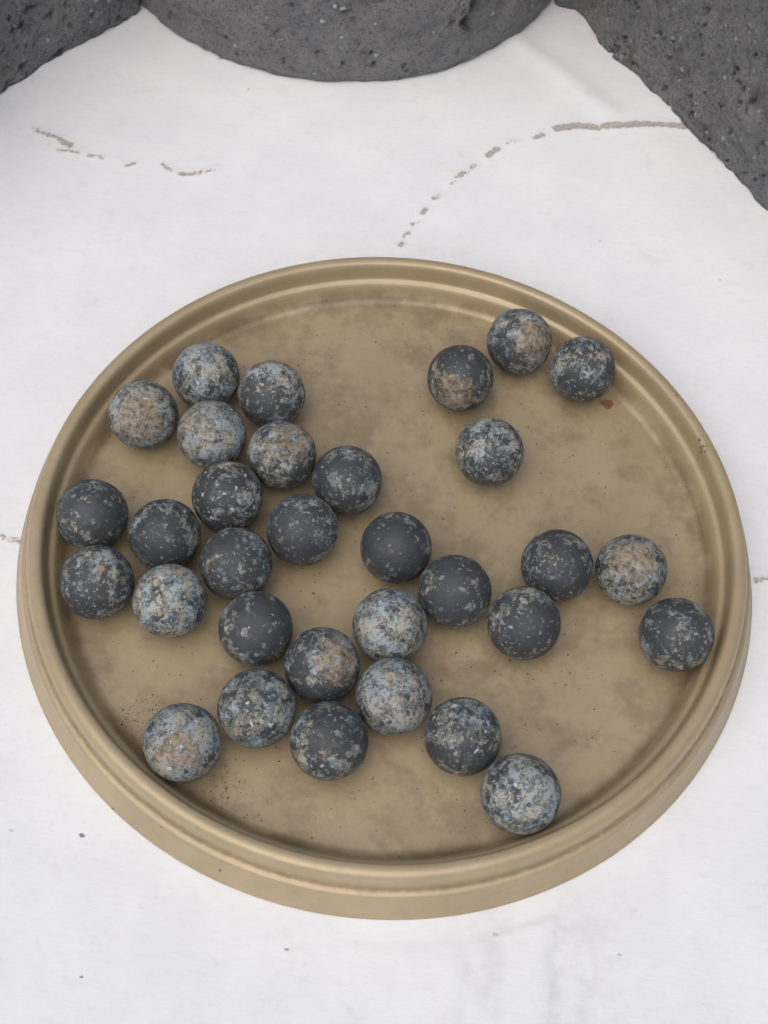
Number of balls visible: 32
